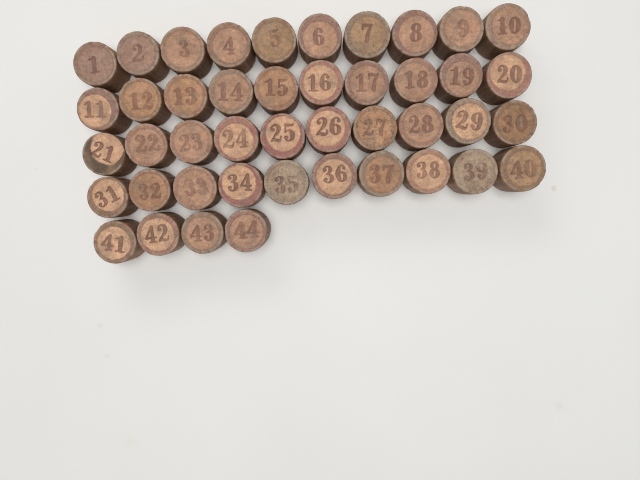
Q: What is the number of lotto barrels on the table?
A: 44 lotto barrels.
